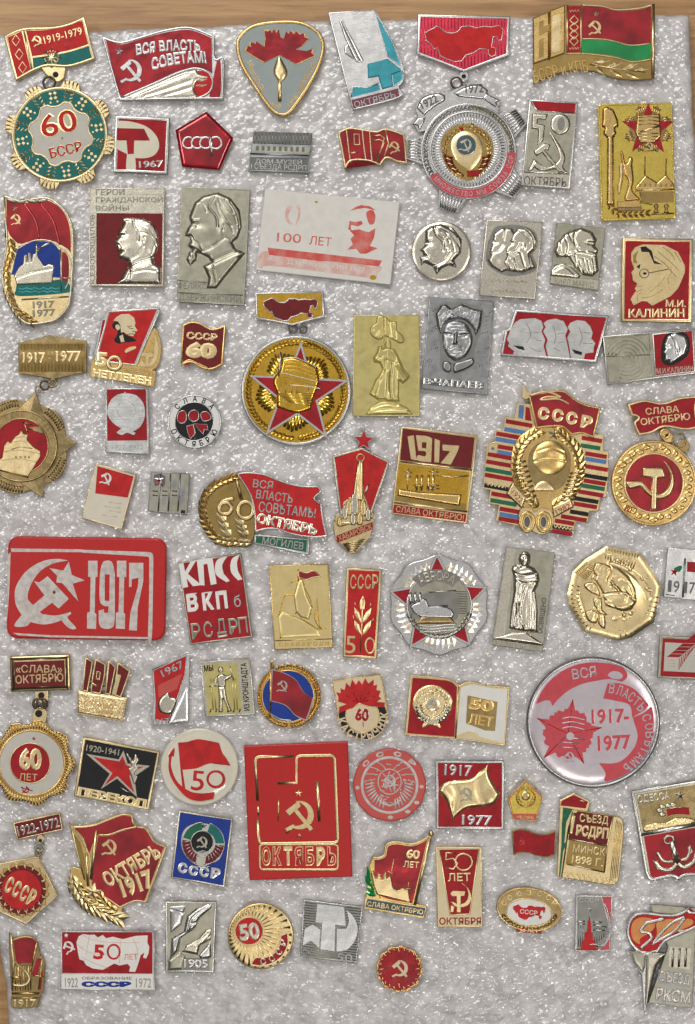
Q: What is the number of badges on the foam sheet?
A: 77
